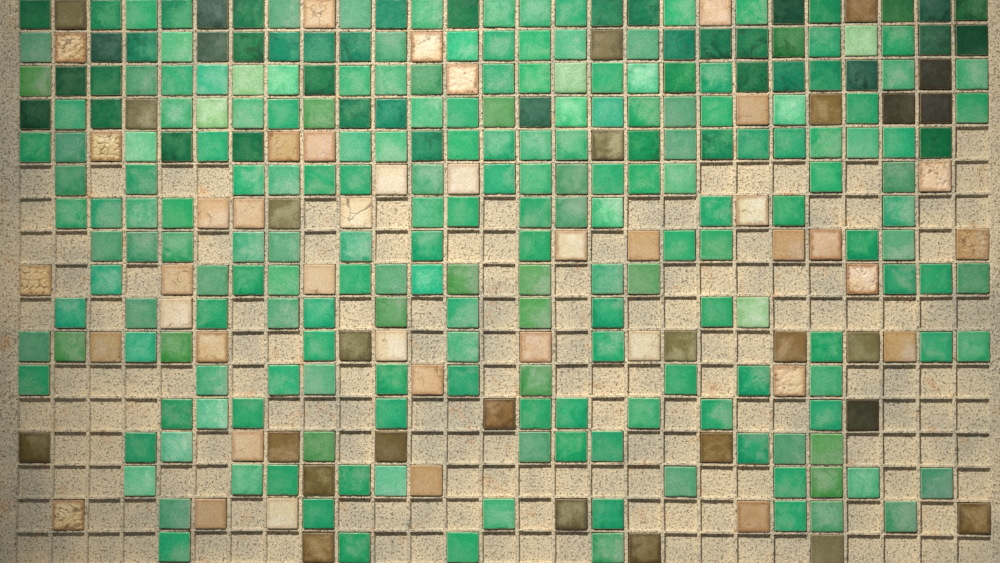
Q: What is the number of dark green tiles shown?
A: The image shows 46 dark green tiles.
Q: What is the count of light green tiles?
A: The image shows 193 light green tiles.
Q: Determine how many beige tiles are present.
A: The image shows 40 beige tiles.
